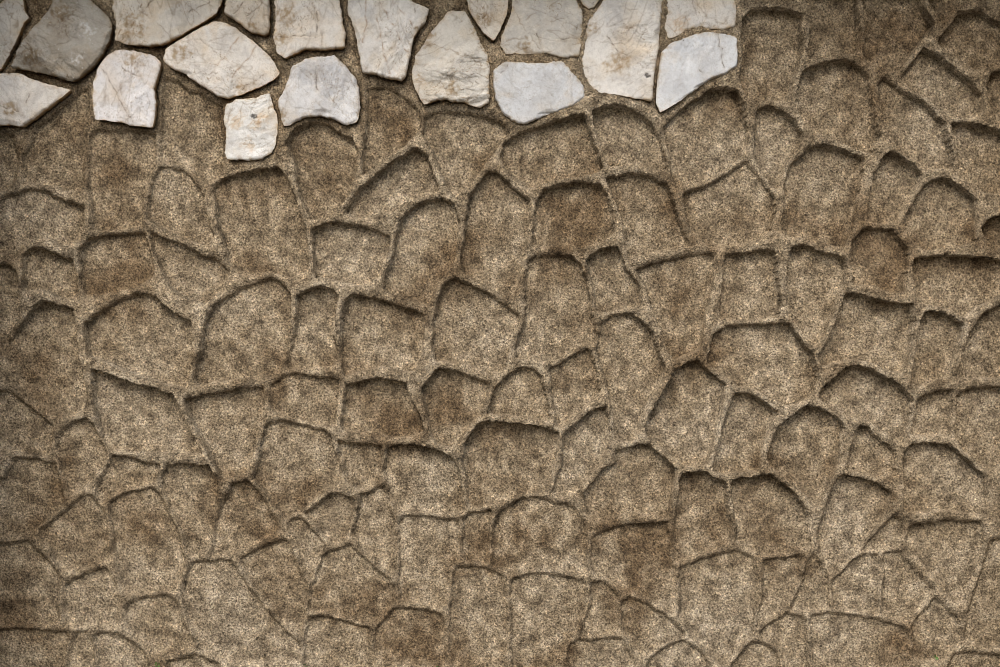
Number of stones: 19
